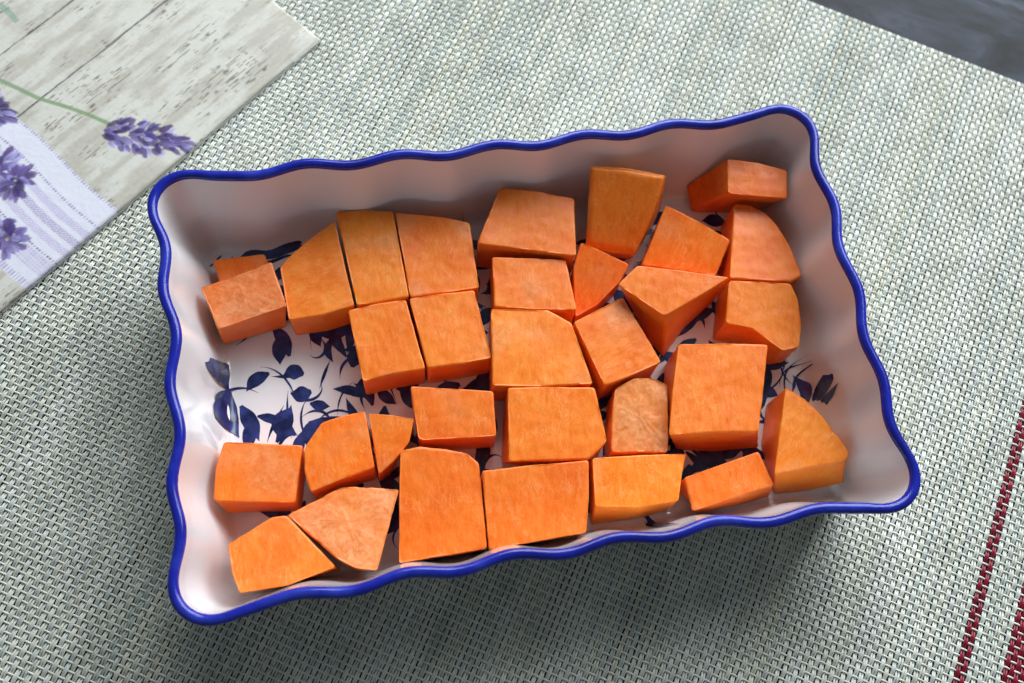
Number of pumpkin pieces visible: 32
